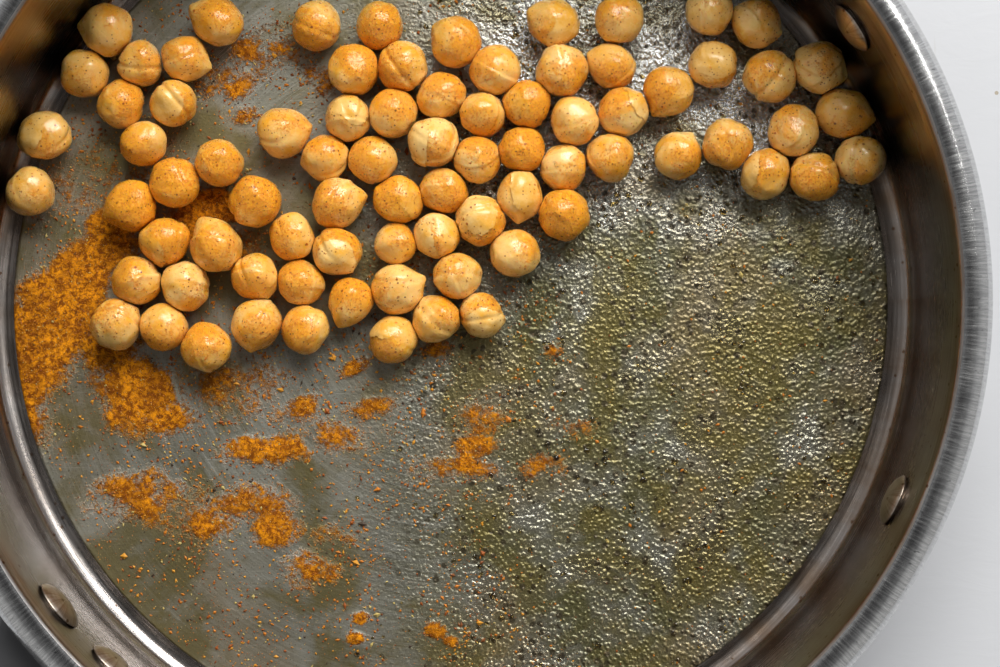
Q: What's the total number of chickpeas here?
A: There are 80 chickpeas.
